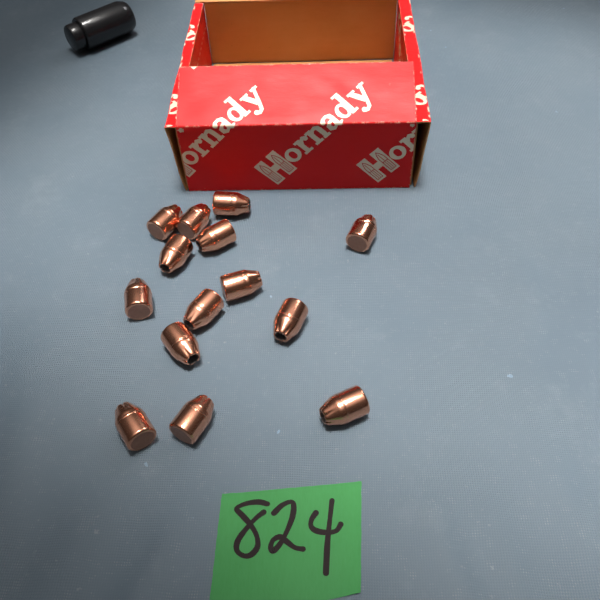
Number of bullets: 14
